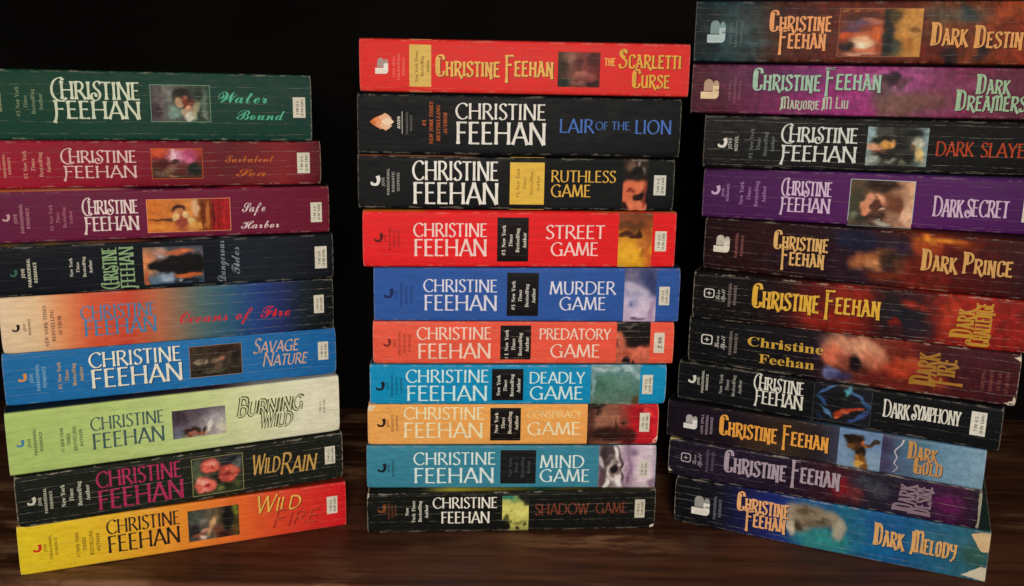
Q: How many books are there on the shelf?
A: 30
